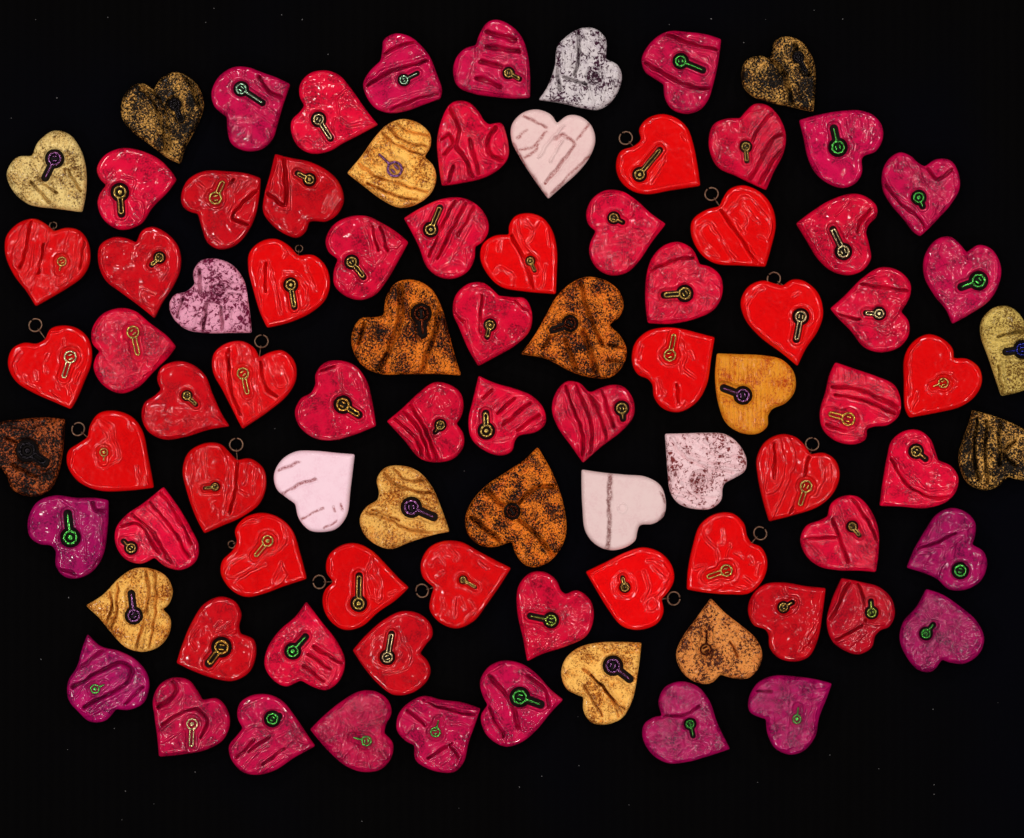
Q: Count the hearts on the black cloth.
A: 87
